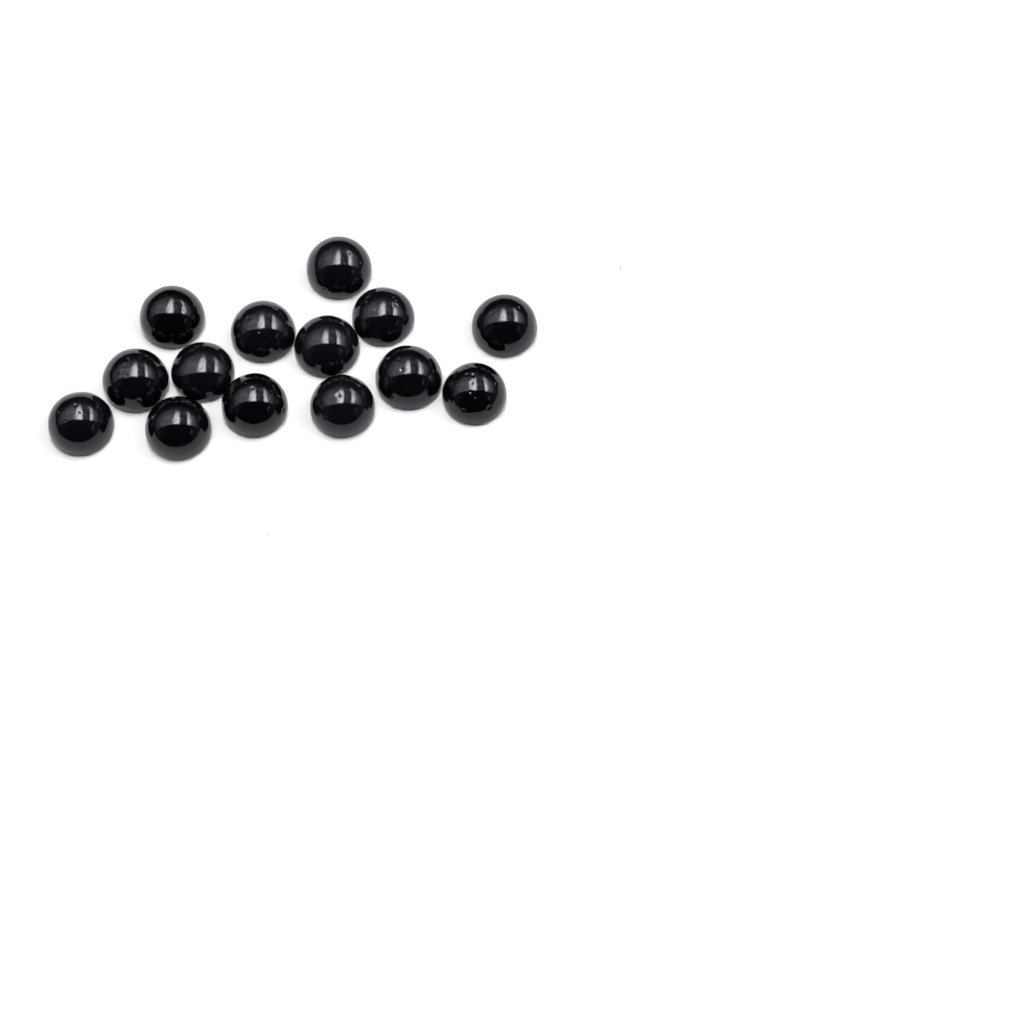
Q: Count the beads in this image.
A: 14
